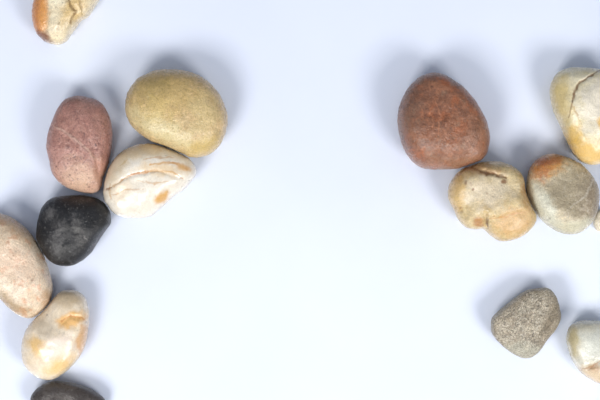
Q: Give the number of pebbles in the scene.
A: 15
